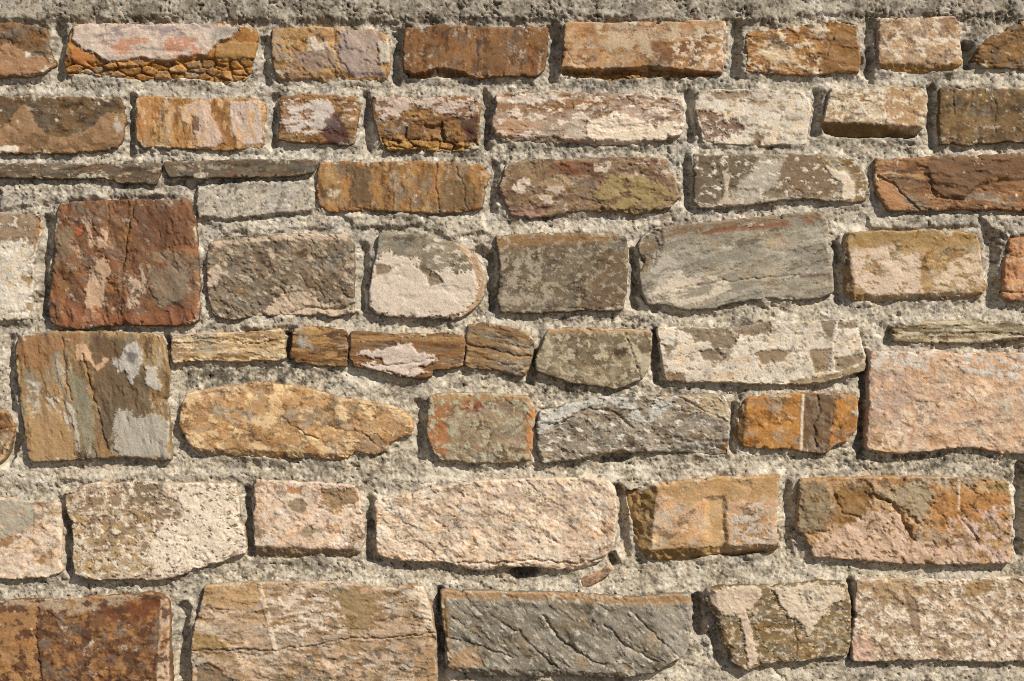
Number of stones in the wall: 56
